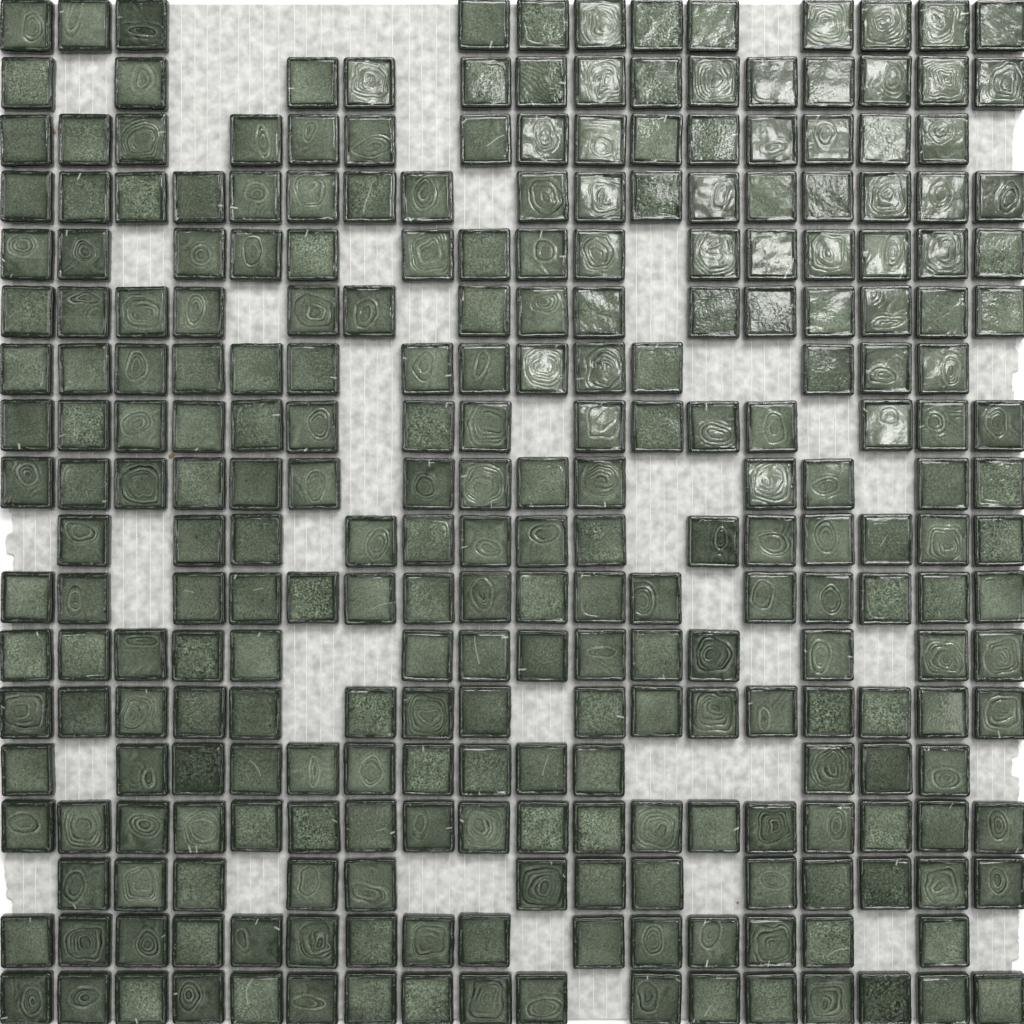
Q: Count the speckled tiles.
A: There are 129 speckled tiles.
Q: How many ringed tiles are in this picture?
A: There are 138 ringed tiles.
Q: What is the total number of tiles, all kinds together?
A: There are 267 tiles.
